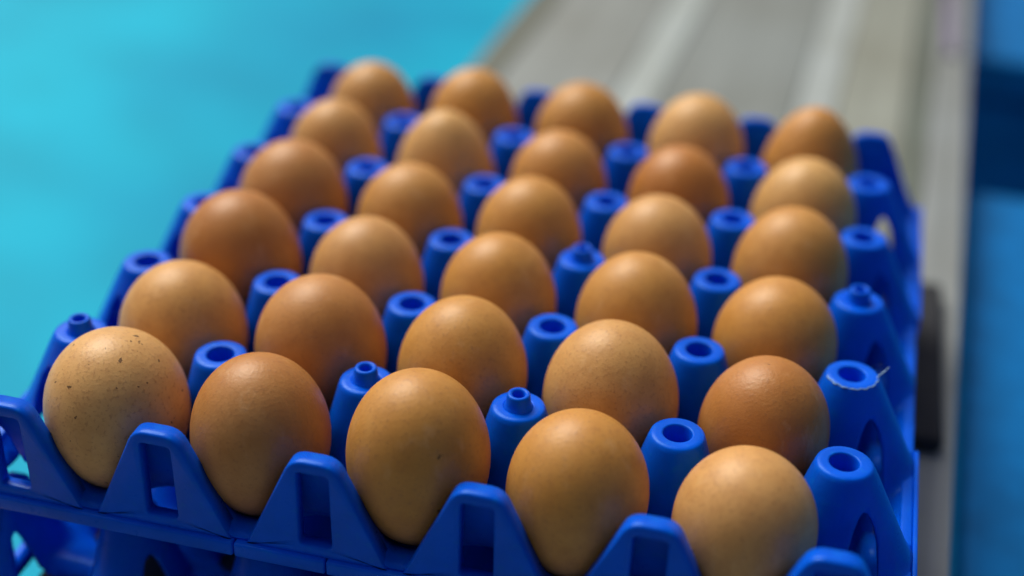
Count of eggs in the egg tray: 30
